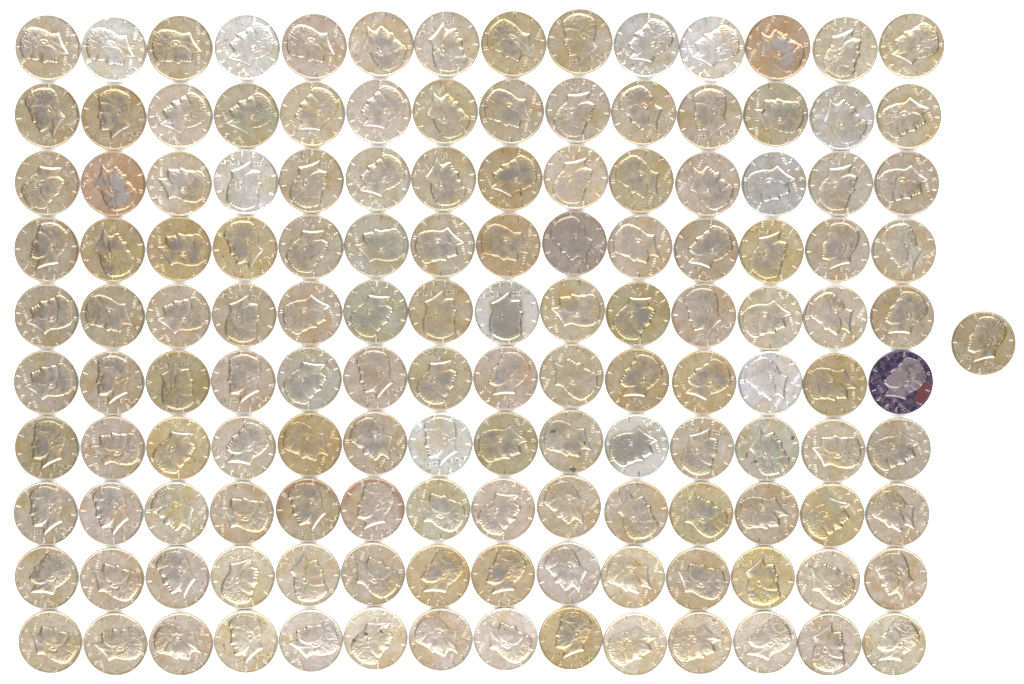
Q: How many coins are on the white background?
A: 141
